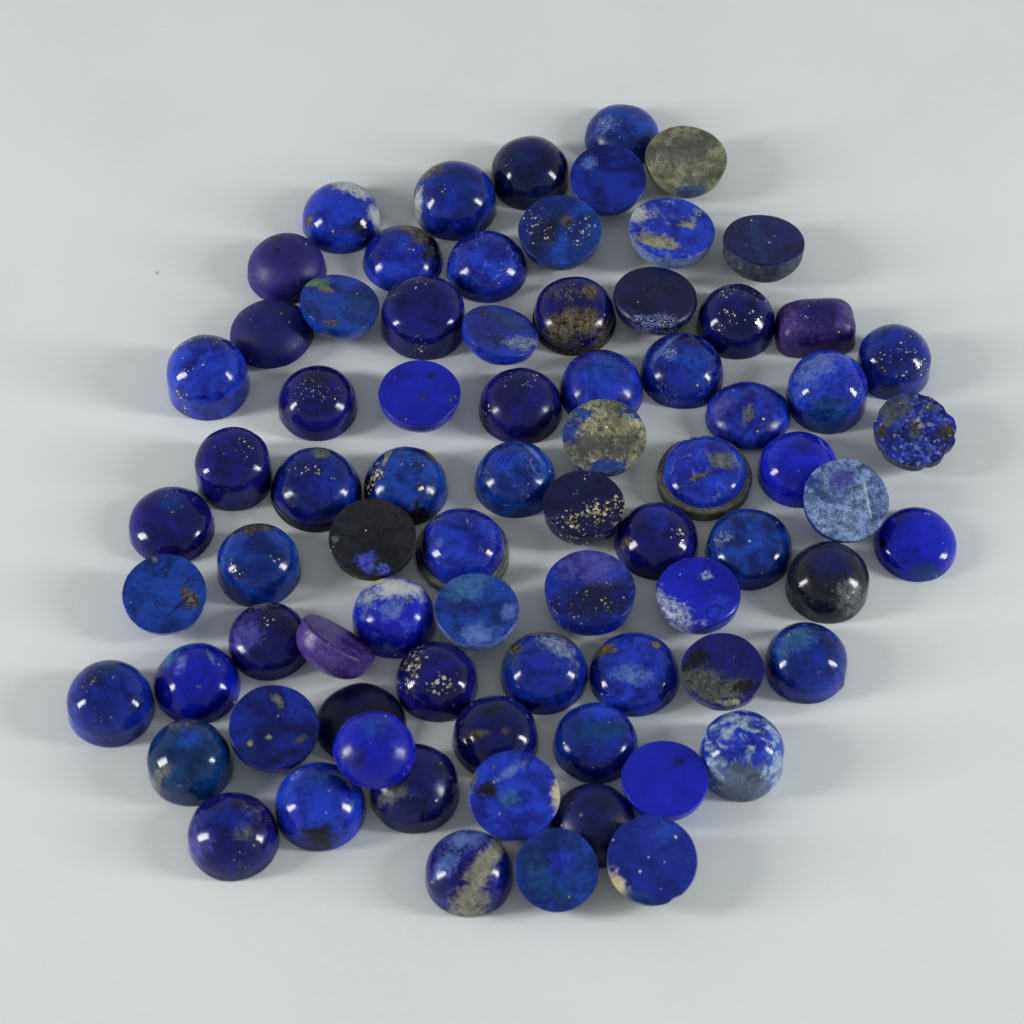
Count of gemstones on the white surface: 77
